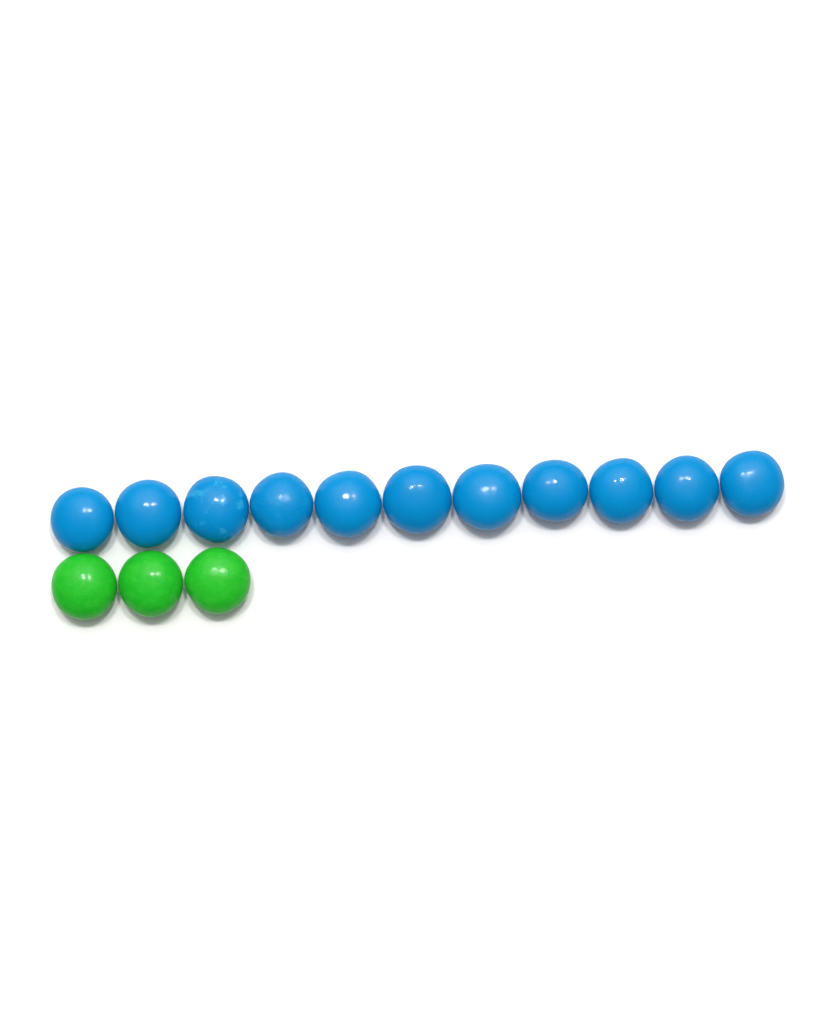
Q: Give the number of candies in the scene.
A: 14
